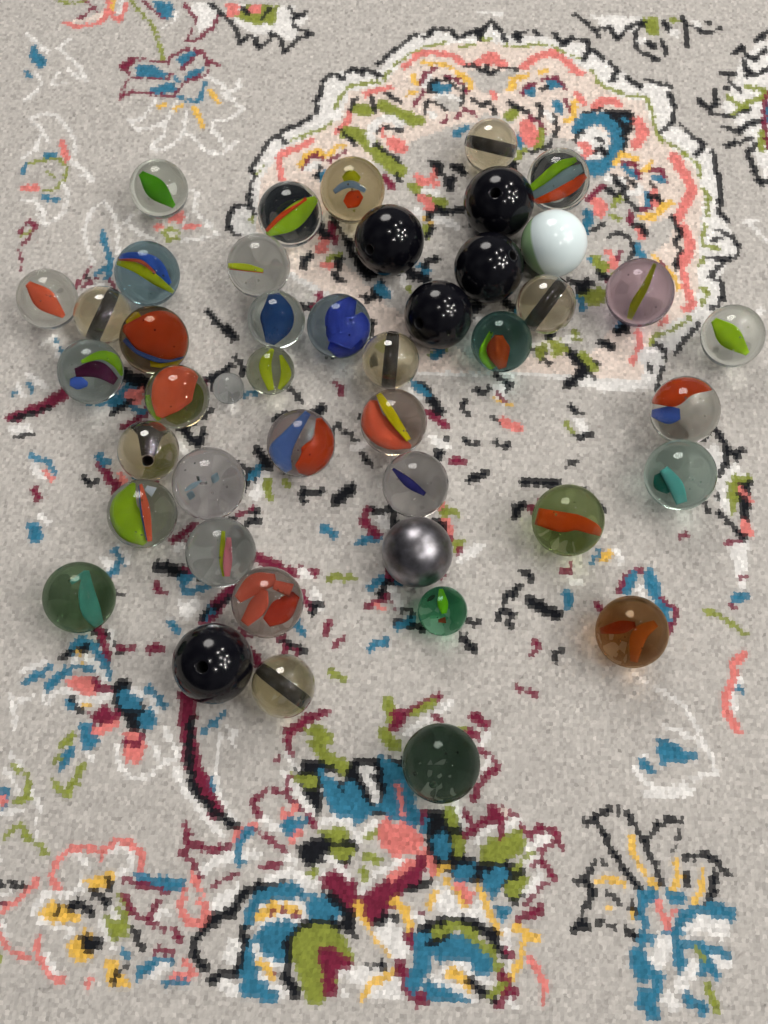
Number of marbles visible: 44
